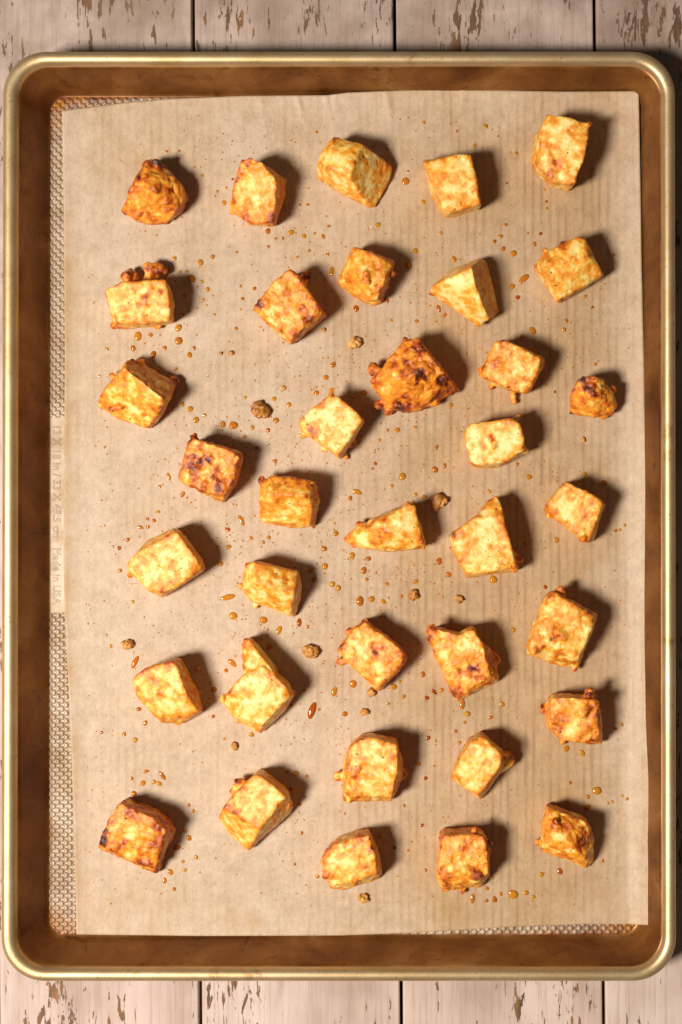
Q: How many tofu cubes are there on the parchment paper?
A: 36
